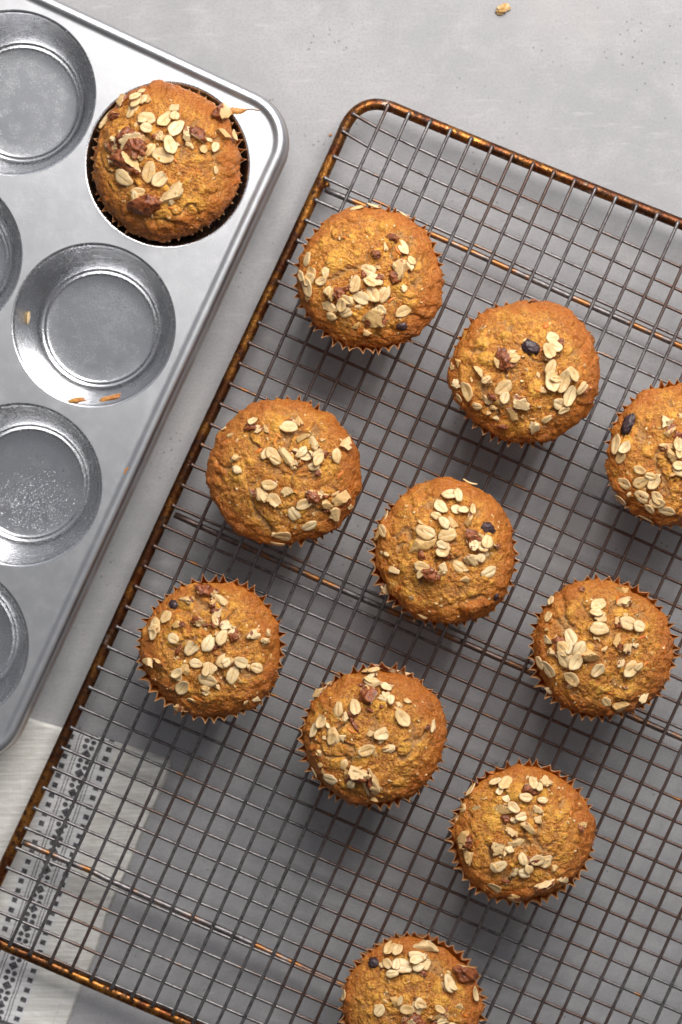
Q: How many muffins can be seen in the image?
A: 11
